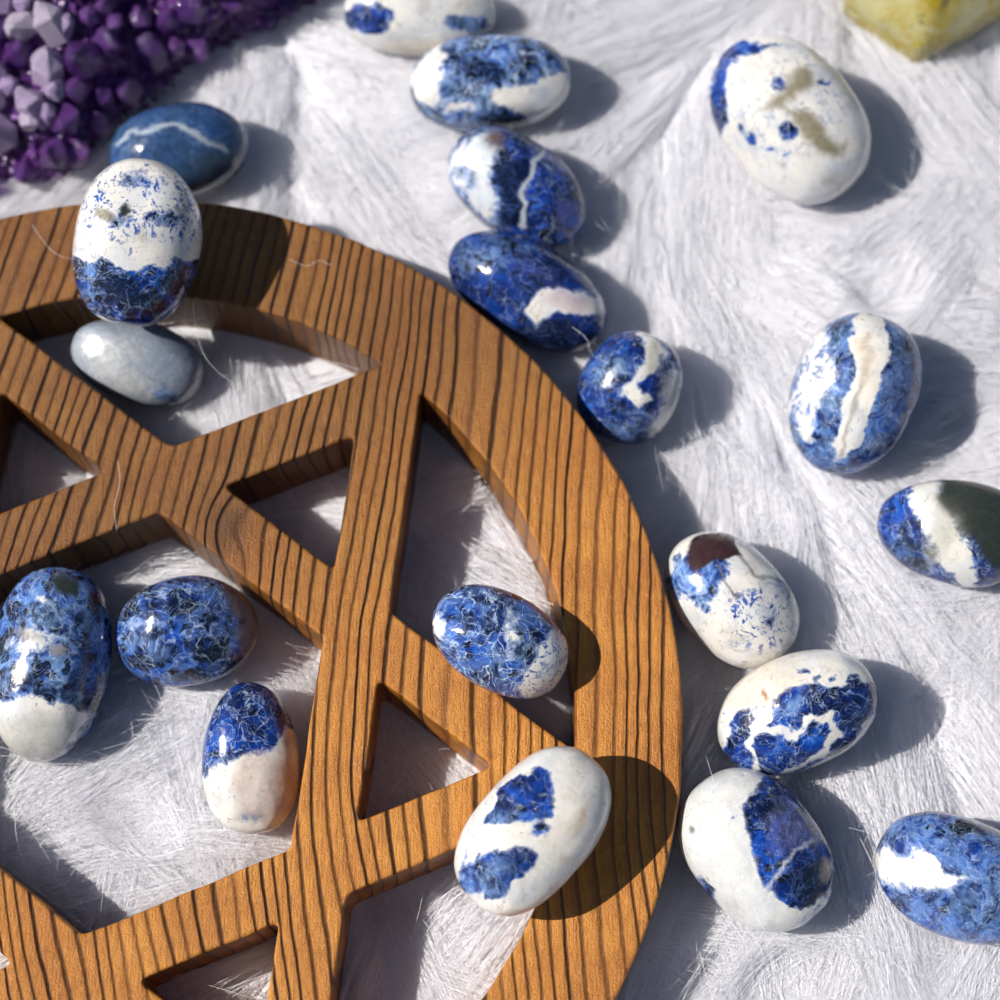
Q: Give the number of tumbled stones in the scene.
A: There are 20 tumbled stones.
